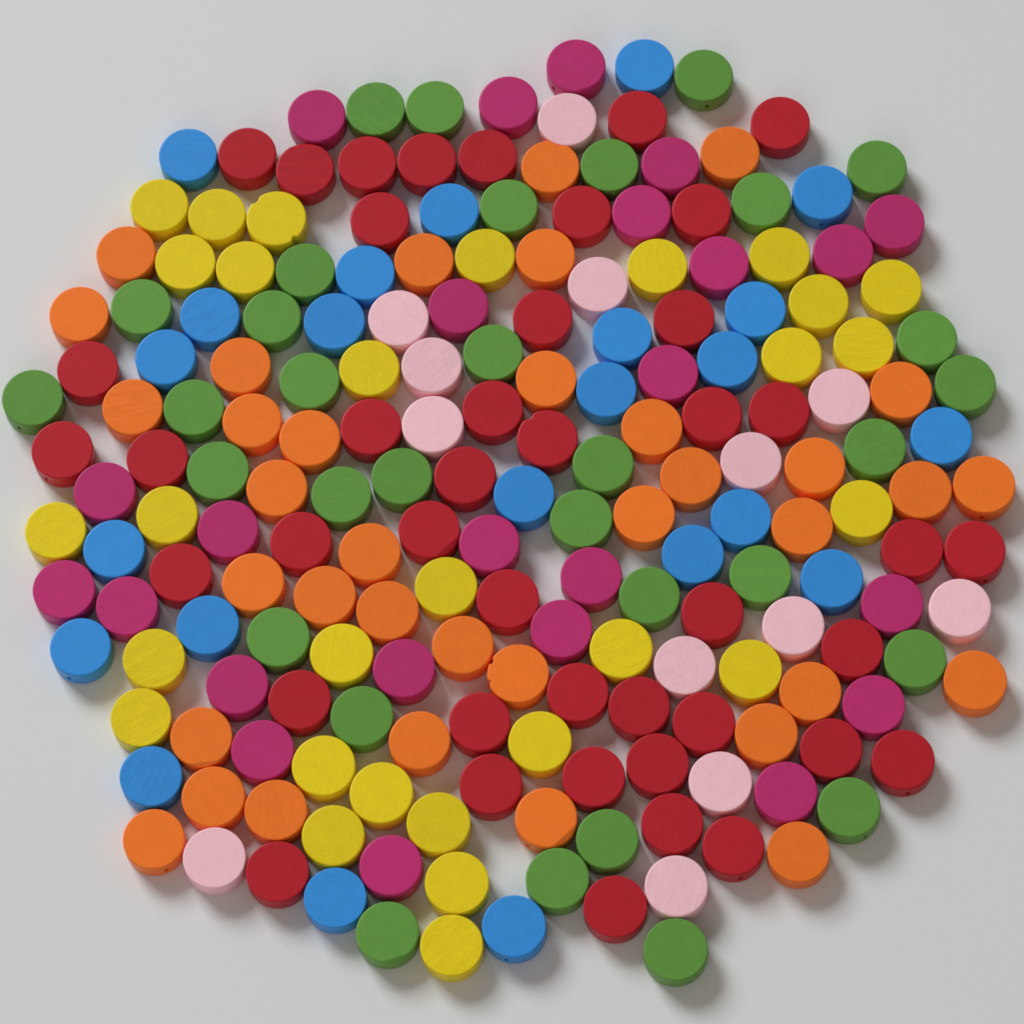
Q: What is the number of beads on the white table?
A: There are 200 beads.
